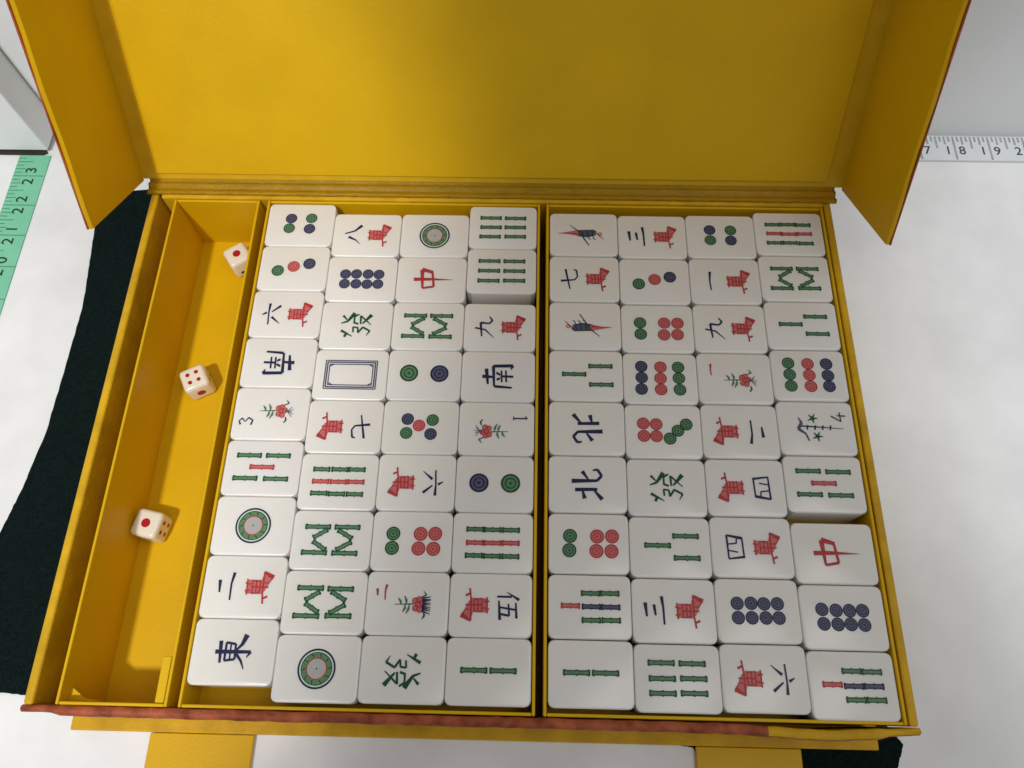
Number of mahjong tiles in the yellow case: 72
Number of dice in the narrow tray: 3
